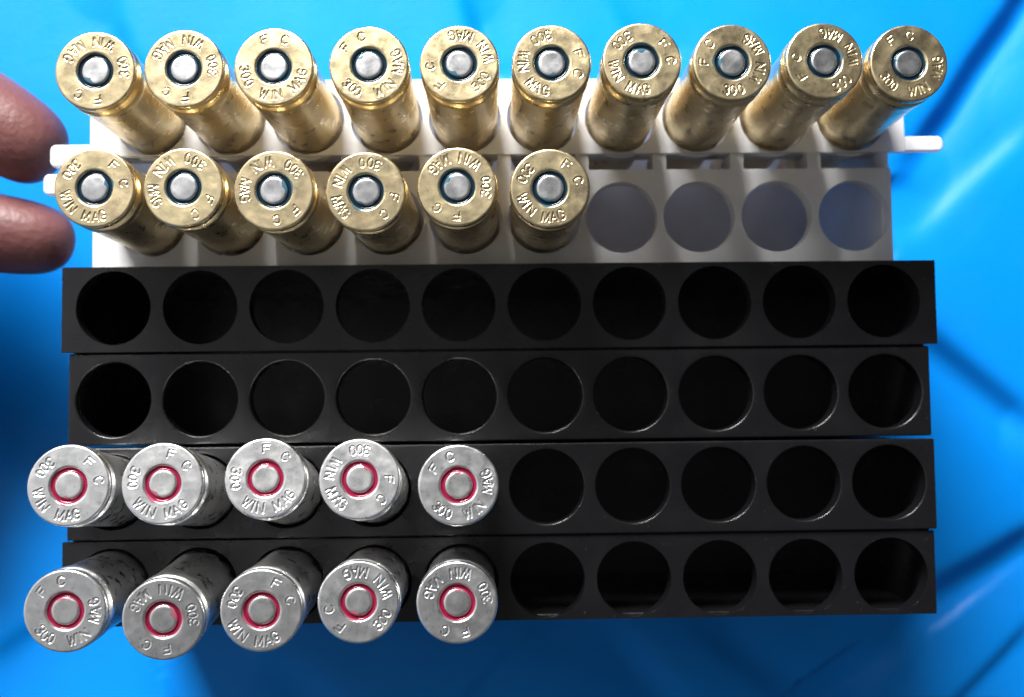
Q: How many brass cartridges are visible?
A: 16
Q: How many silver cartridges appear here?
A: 10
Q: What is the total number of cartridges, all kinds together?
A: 26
